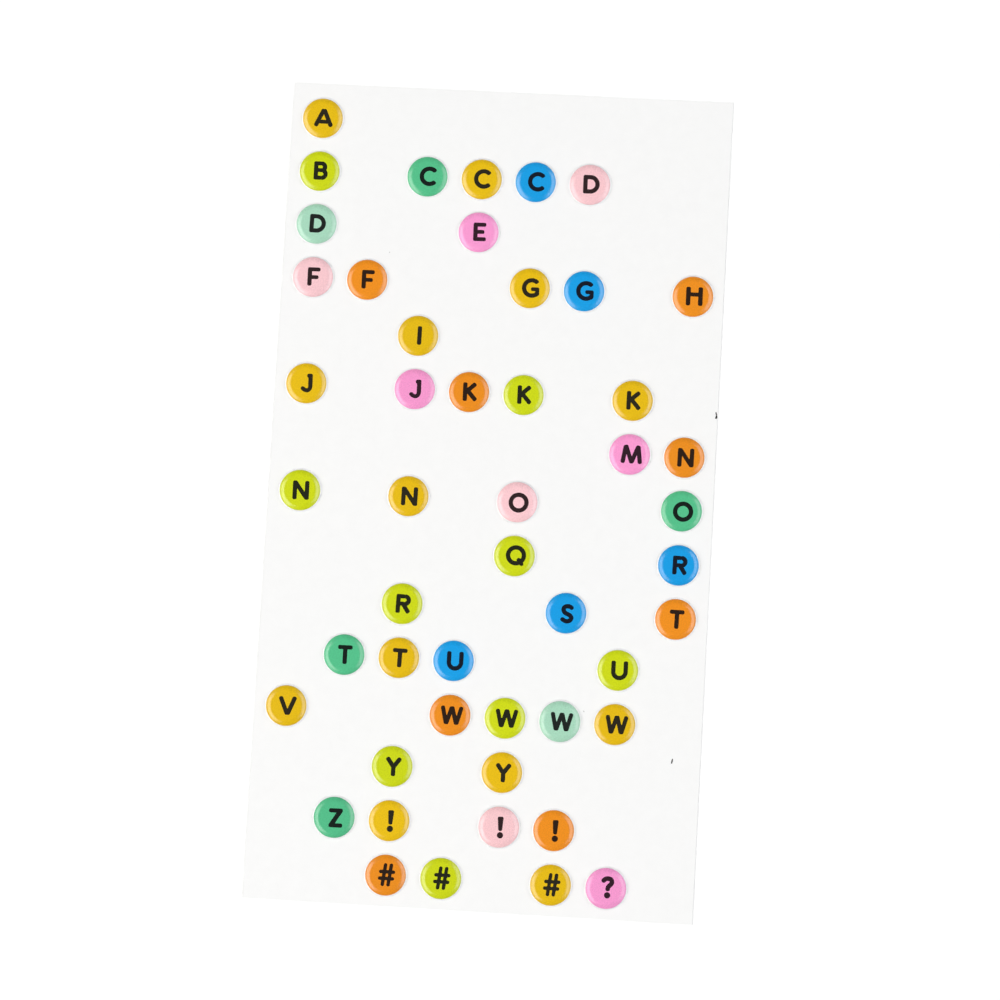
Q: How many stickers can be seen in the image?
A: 49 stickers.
